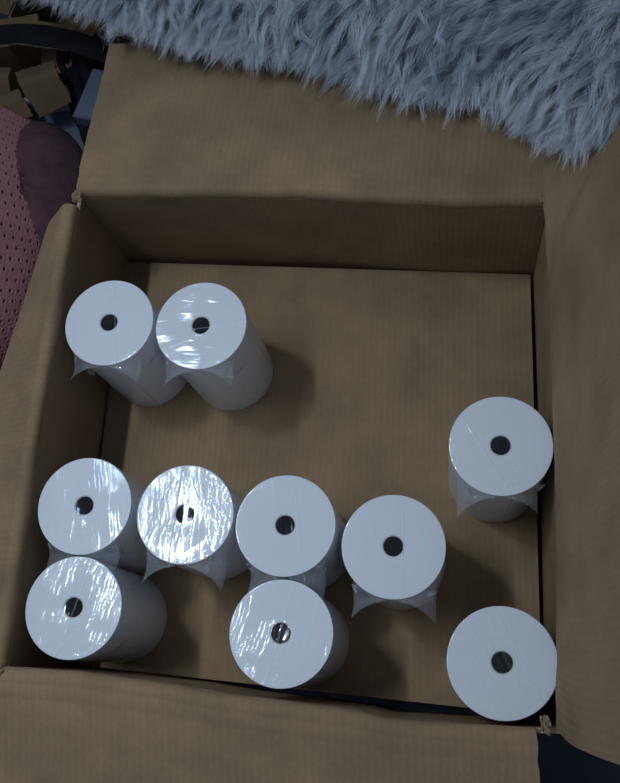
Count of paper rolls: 10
